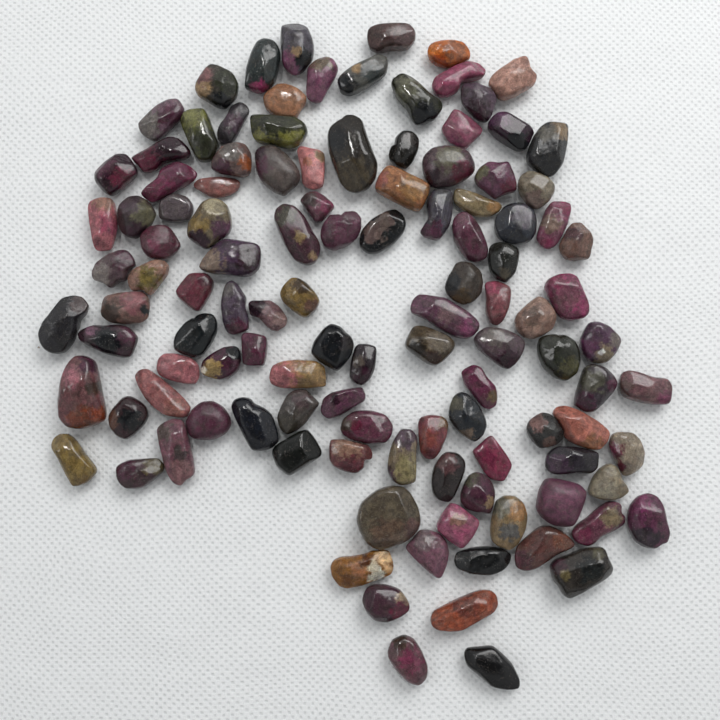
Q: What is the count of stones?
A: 116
